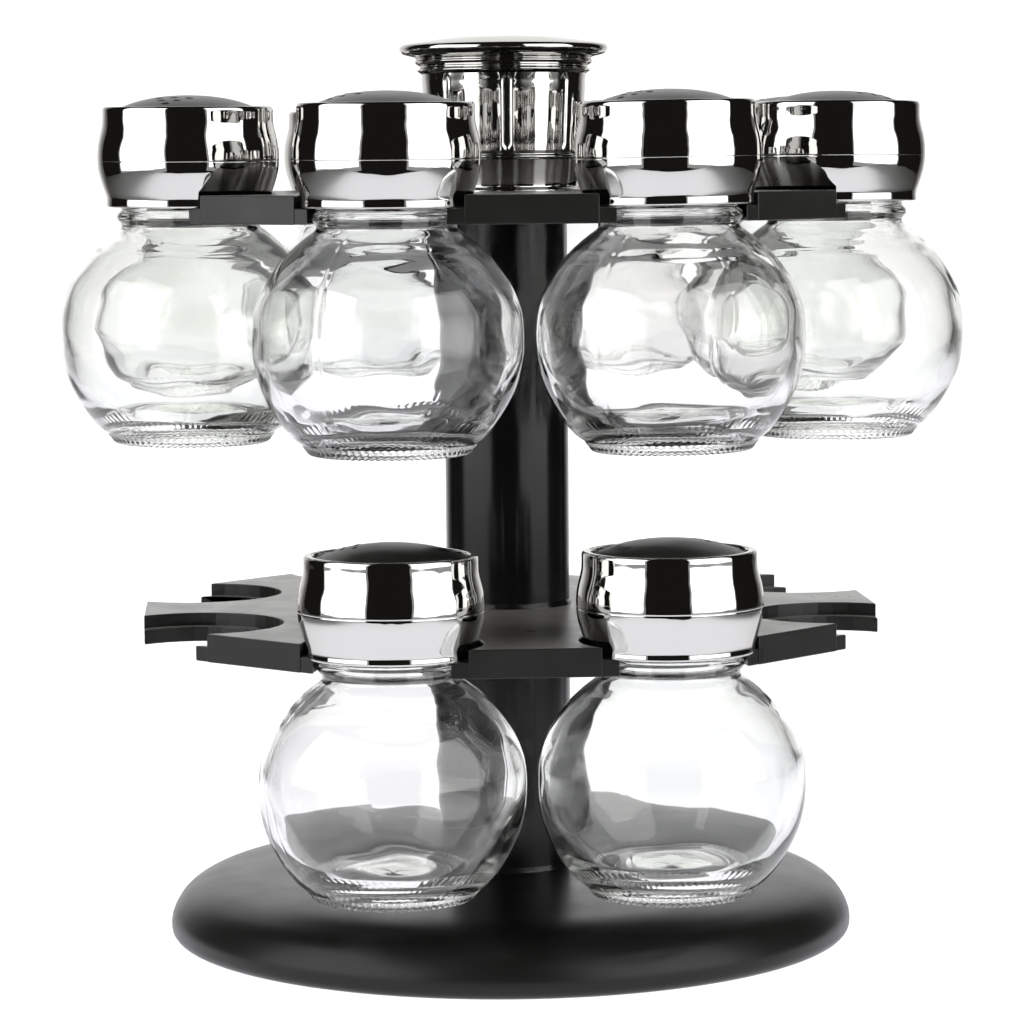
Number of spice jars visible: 10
